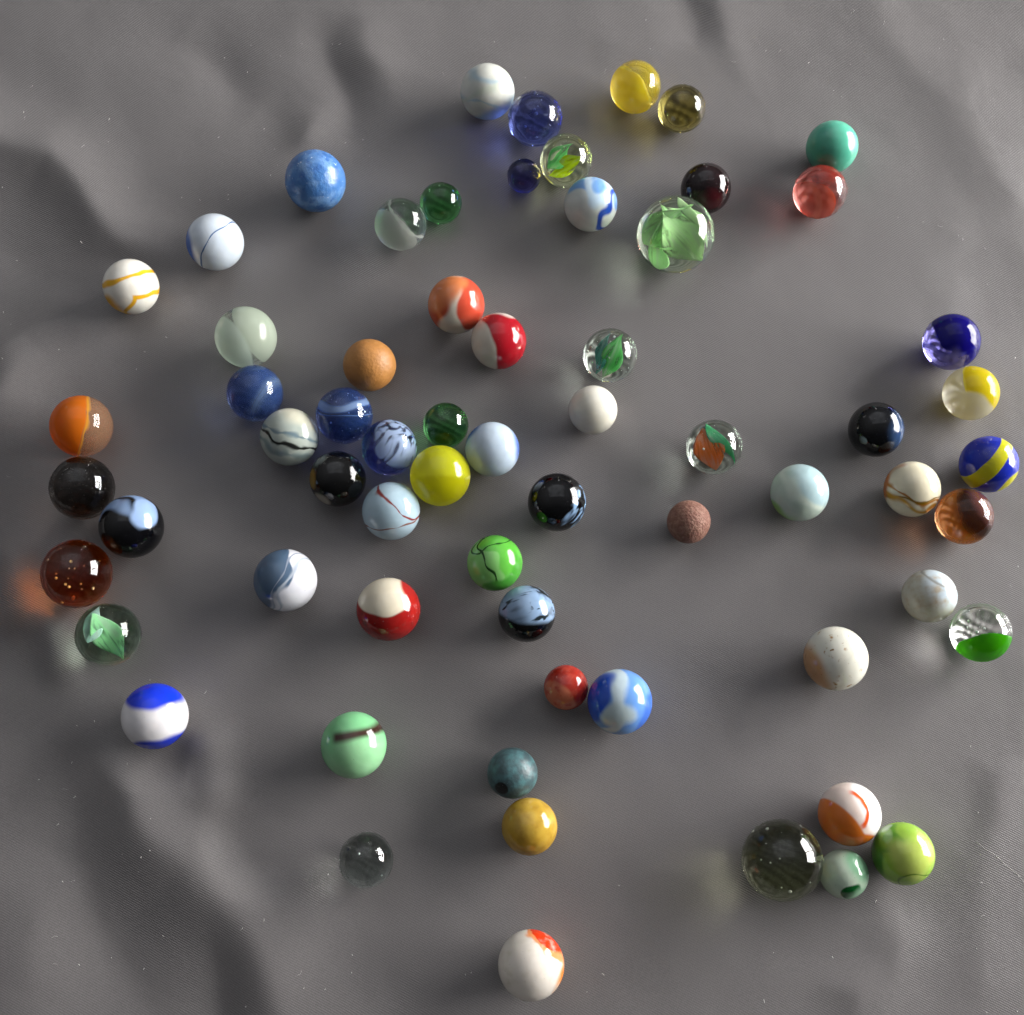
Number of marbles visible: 65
